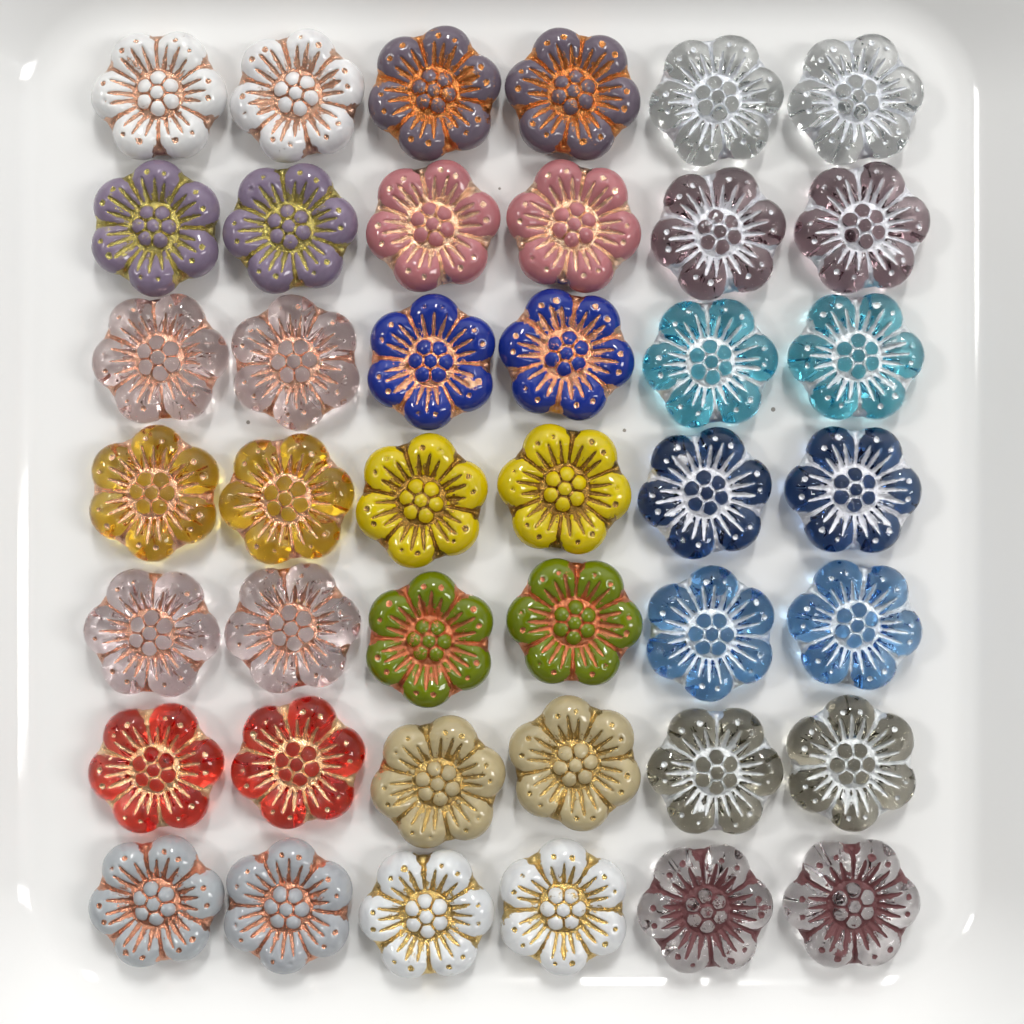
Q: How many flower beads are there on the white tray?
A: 42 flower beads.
